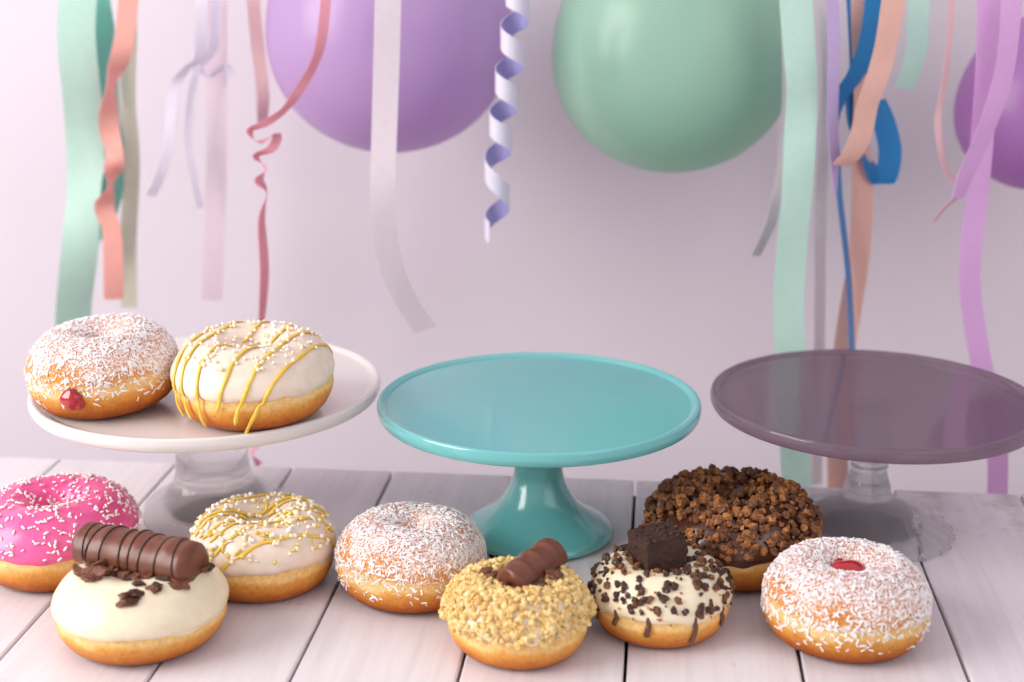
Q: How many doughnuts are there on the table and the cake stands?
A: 10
